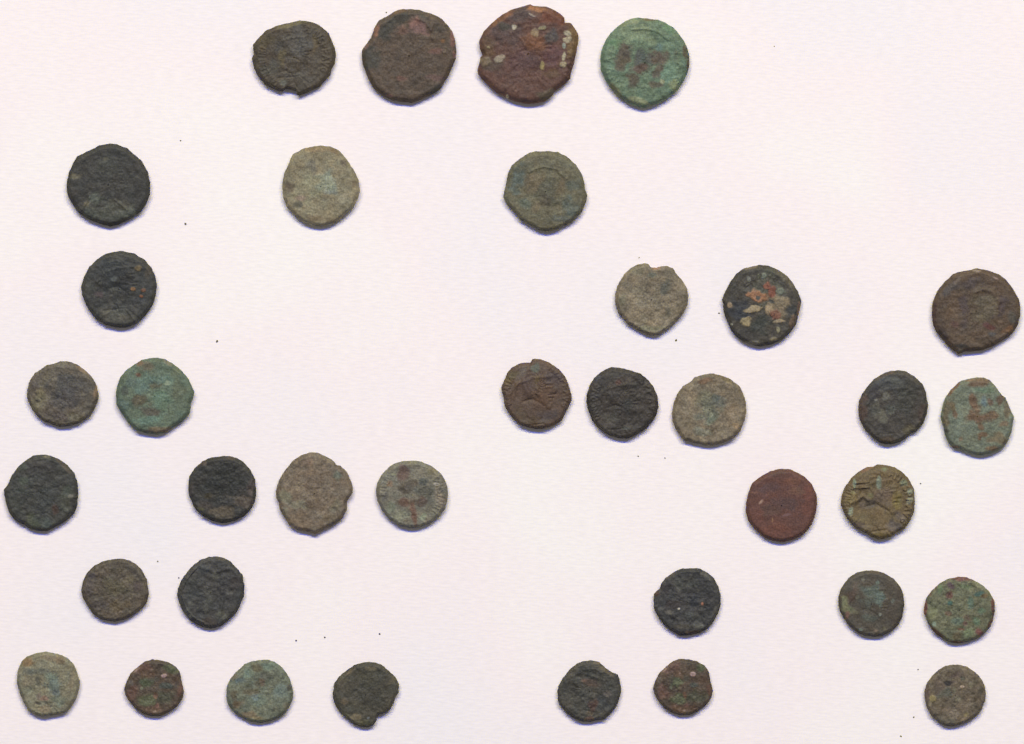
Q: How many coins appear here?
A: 36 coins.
